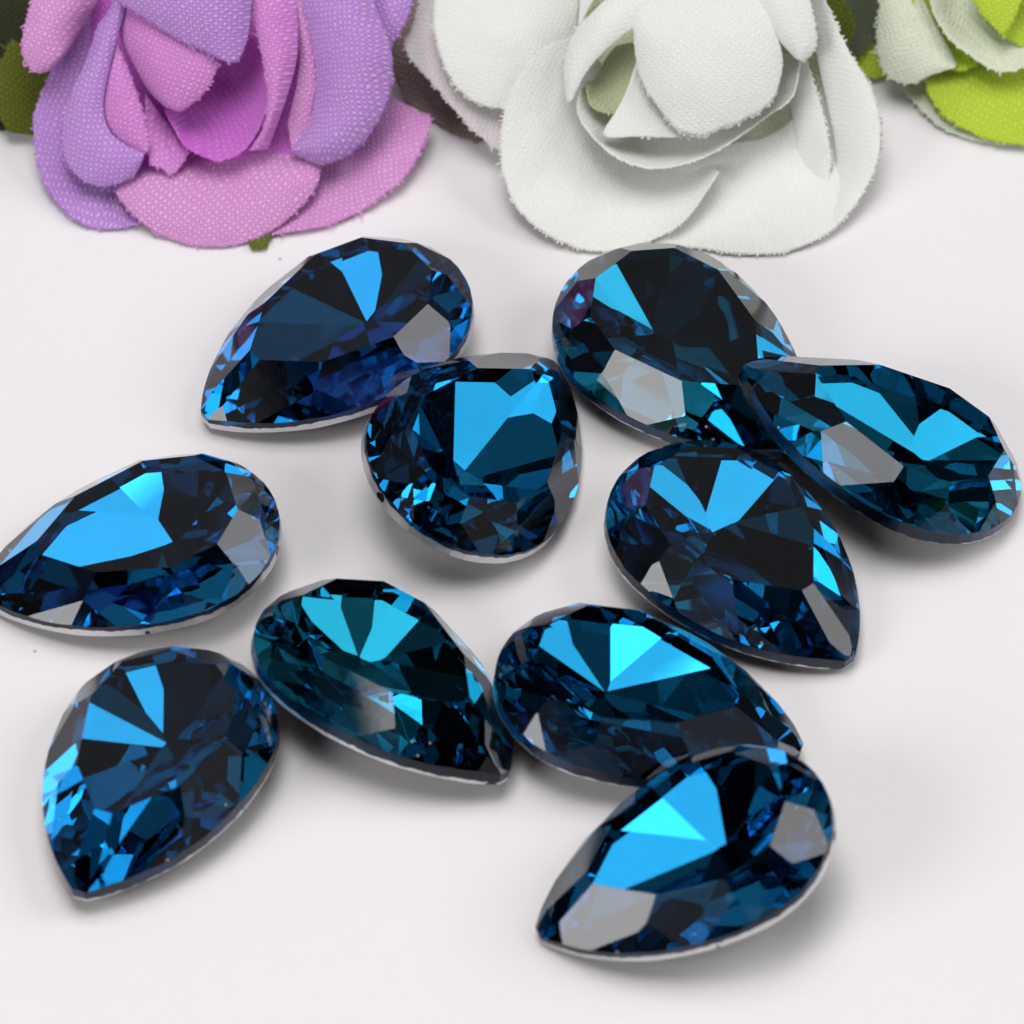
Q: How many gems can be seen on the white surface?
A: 10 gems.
